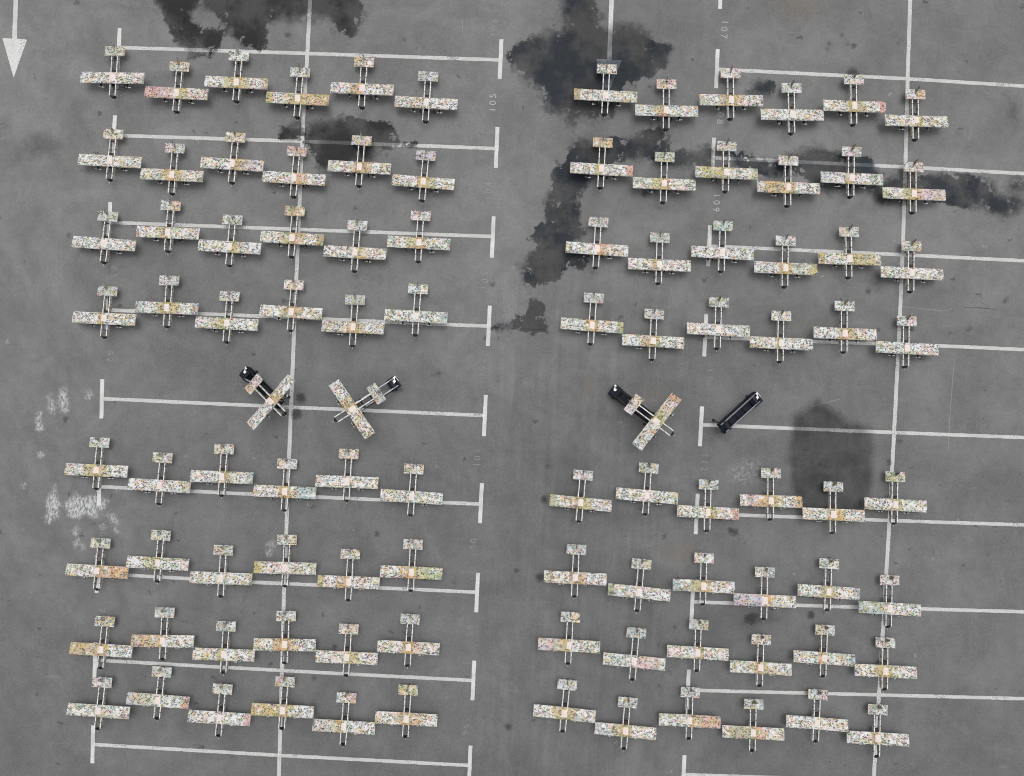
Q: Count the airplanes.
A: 99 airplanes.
